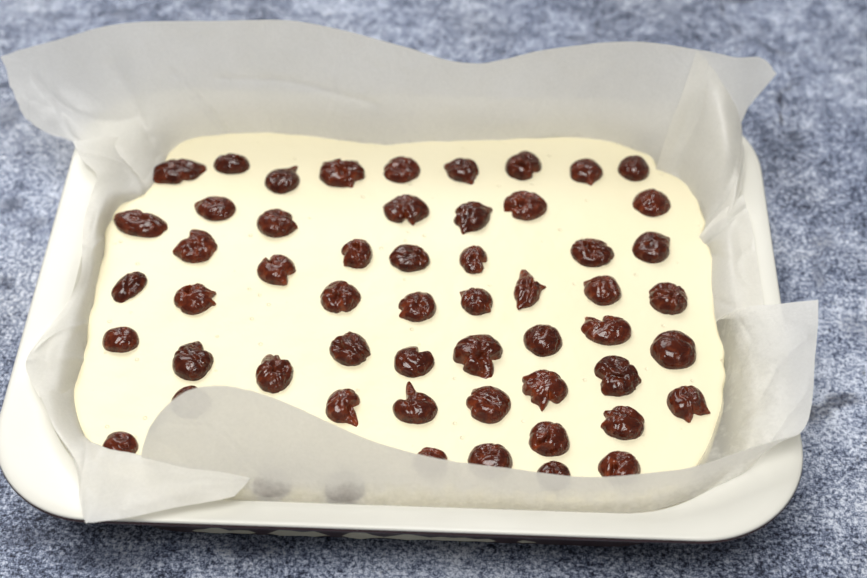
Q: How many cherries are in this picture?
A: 56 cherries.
